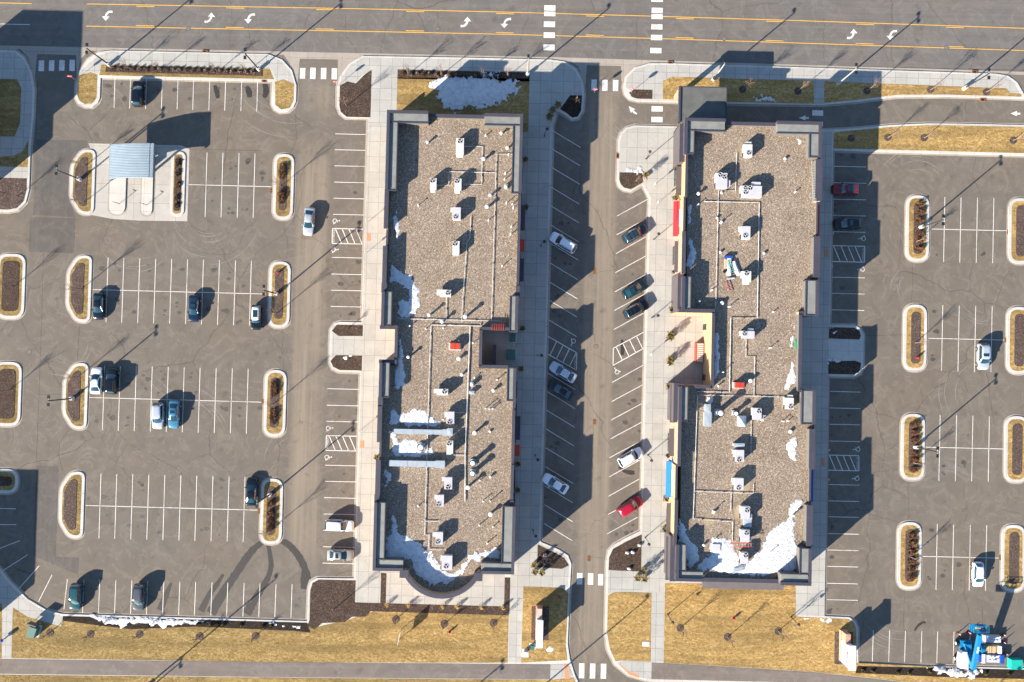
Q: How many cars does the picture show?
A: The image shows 27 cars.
